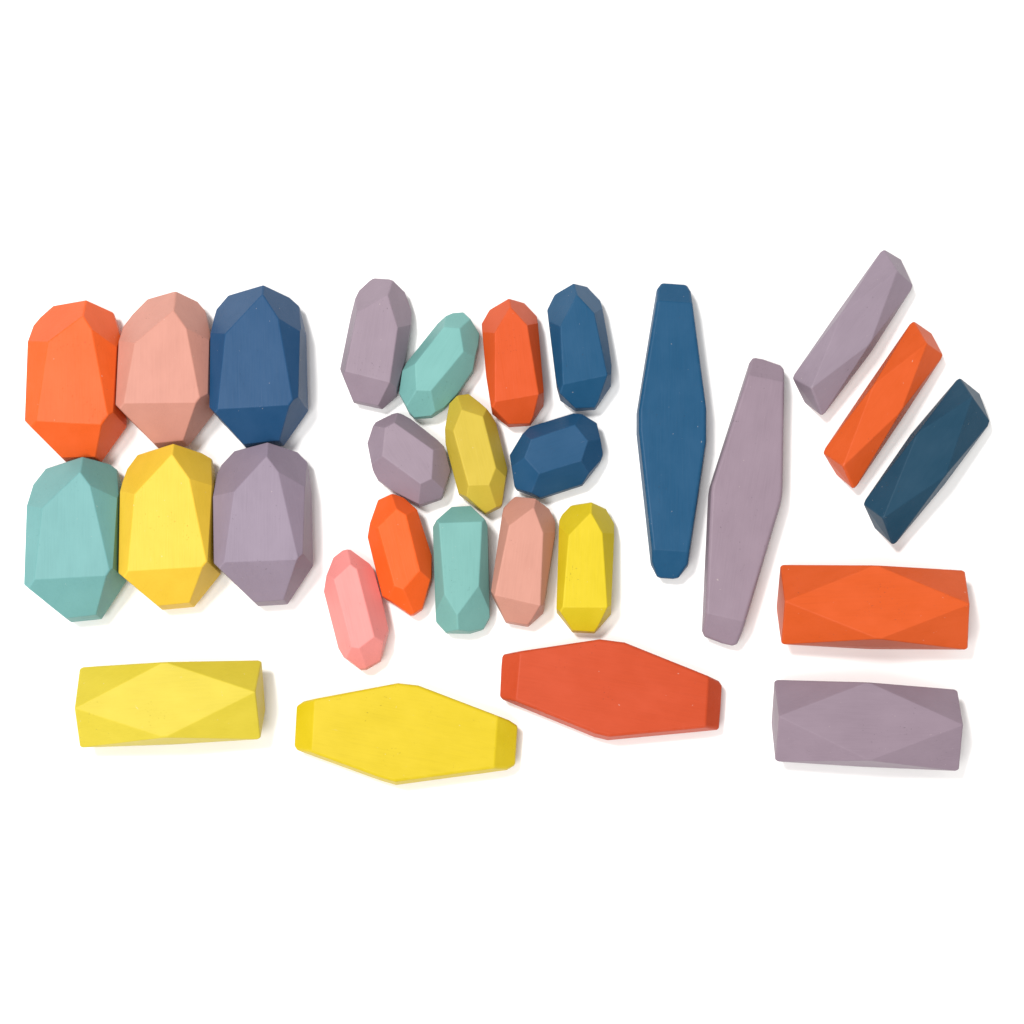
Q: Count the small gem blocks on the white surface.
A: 12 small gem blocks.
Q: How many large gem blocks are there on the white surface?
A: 6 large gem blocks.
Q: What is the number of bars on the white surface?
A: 6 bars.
